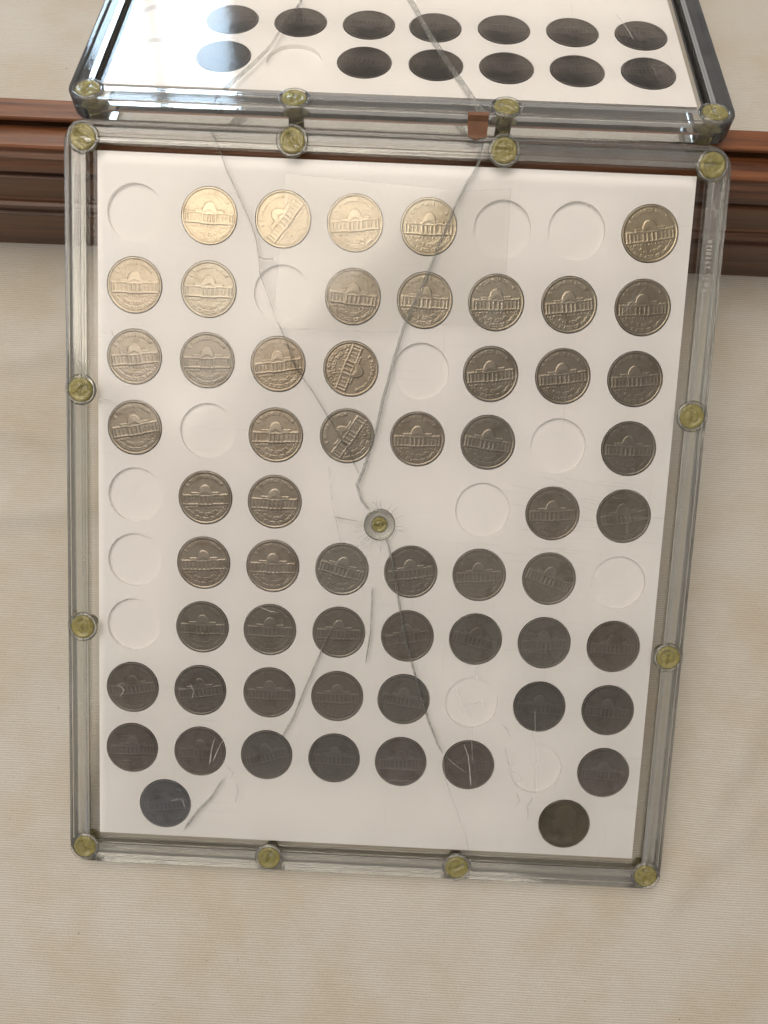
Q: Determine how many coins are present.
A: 71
